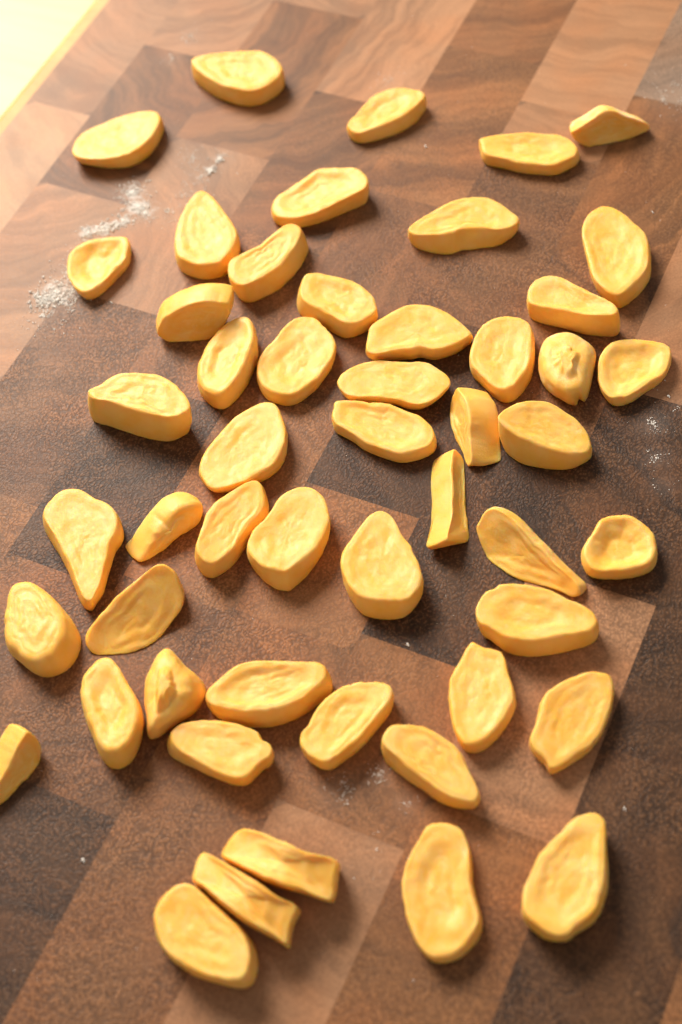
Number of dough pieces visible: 51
